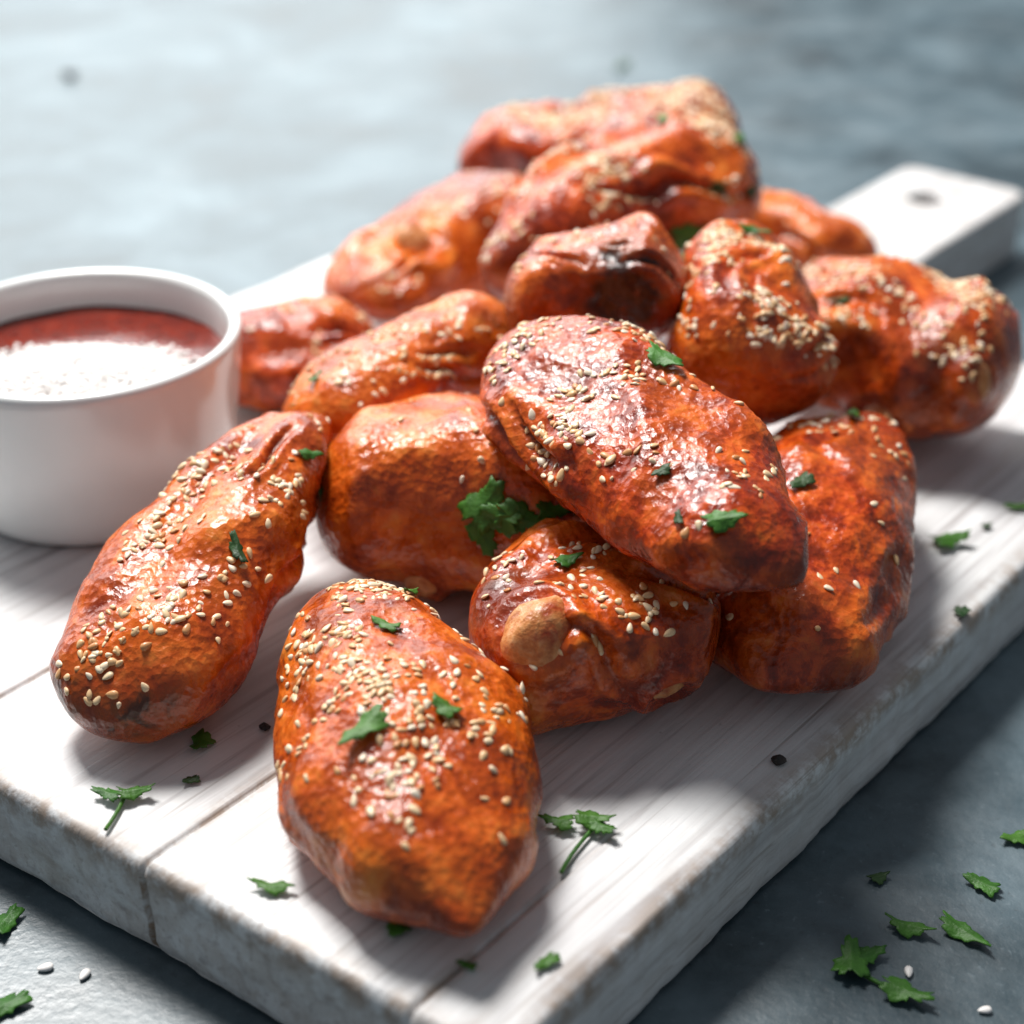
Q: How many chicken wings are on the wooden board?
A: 15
